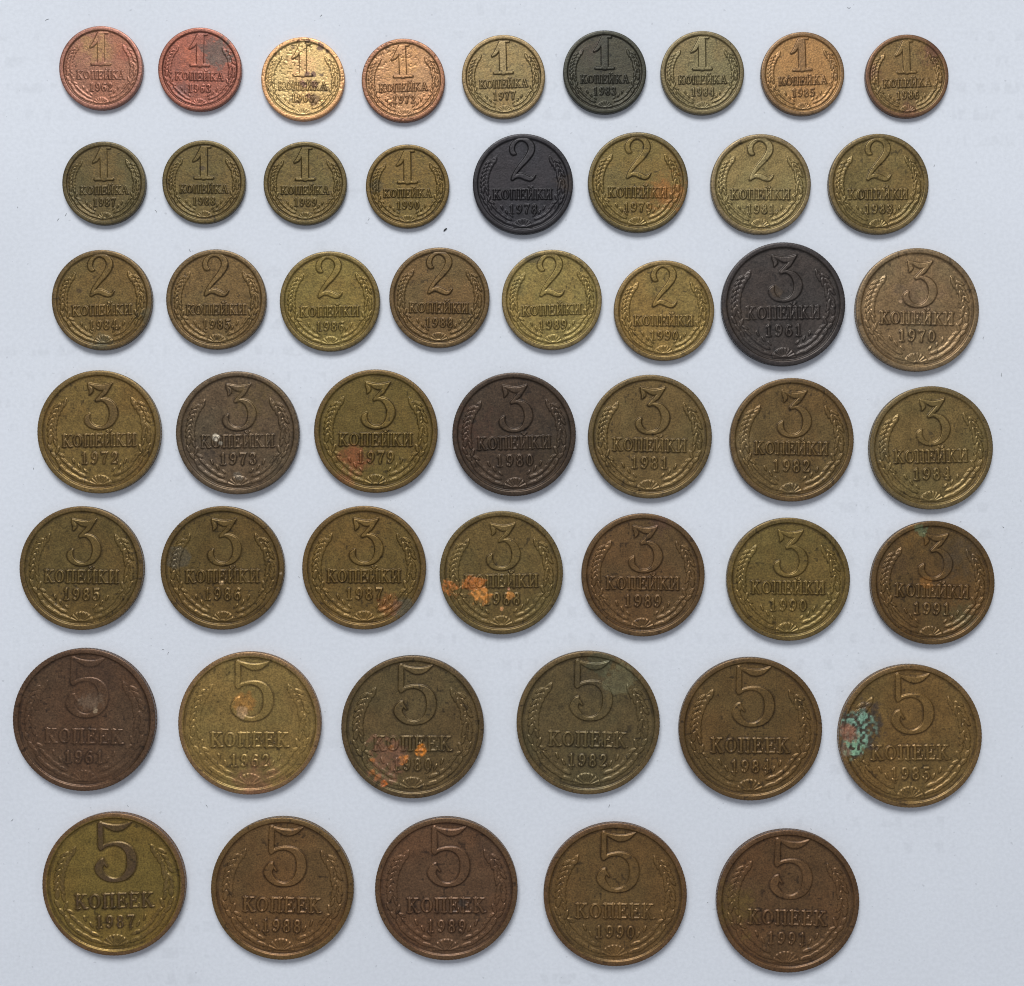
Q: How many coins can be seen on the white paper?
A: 50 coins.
